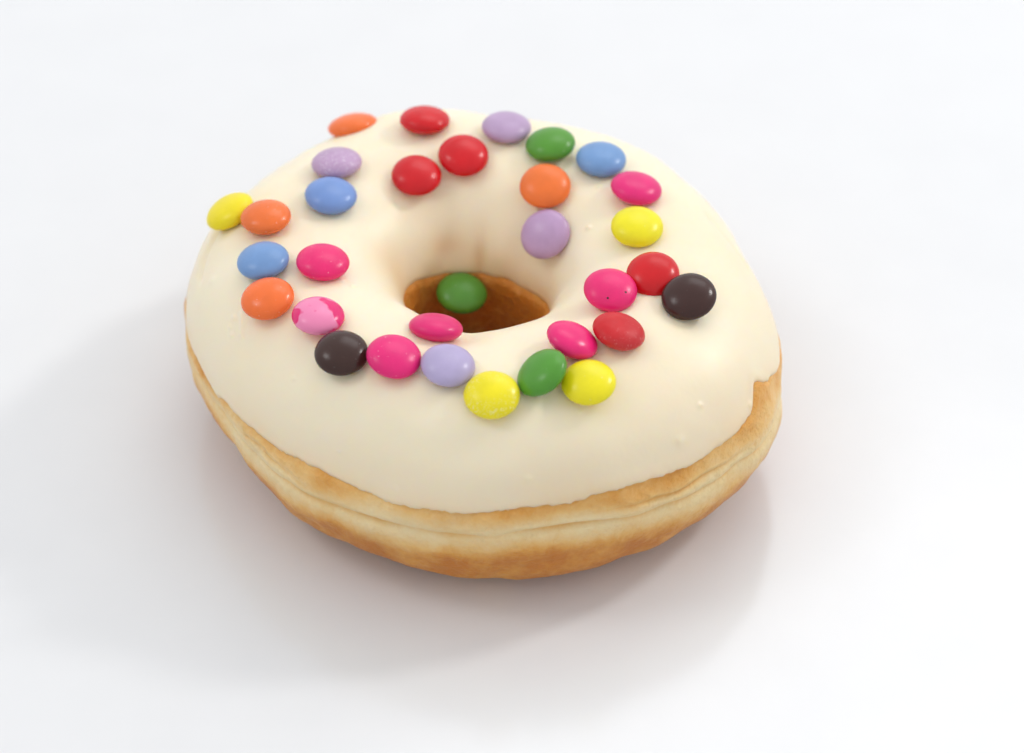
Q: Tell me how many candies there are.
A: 32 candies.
